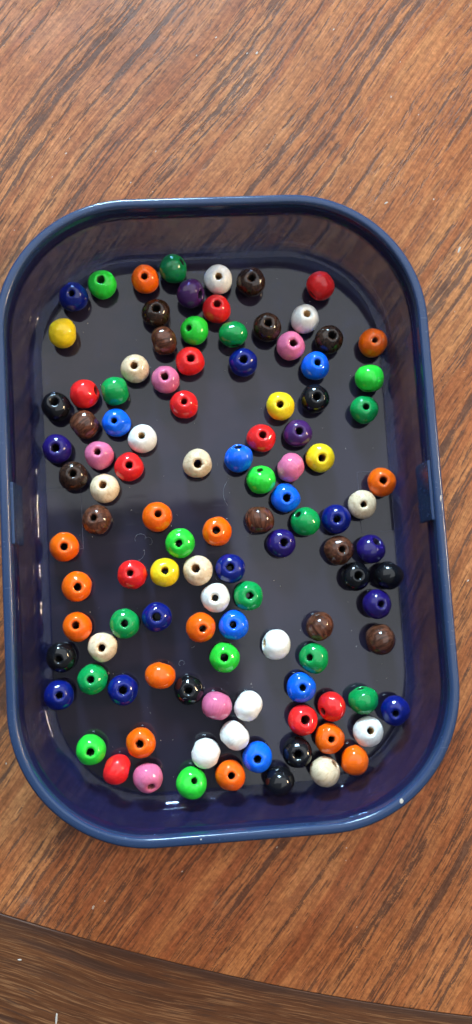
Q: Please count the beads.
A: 110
